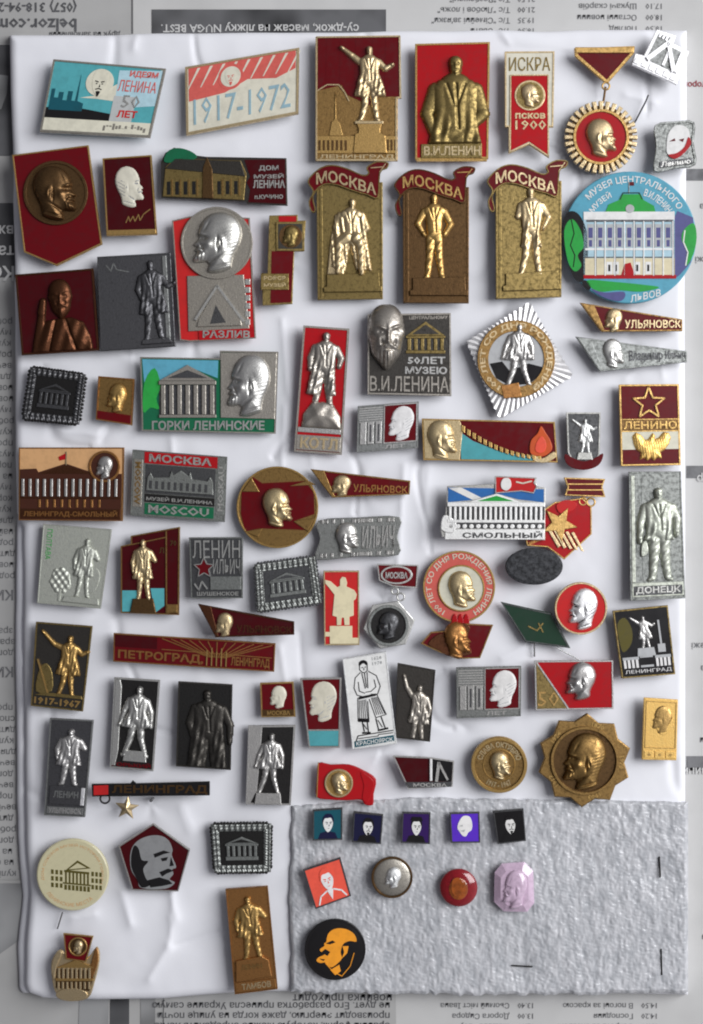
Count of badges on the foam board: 85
